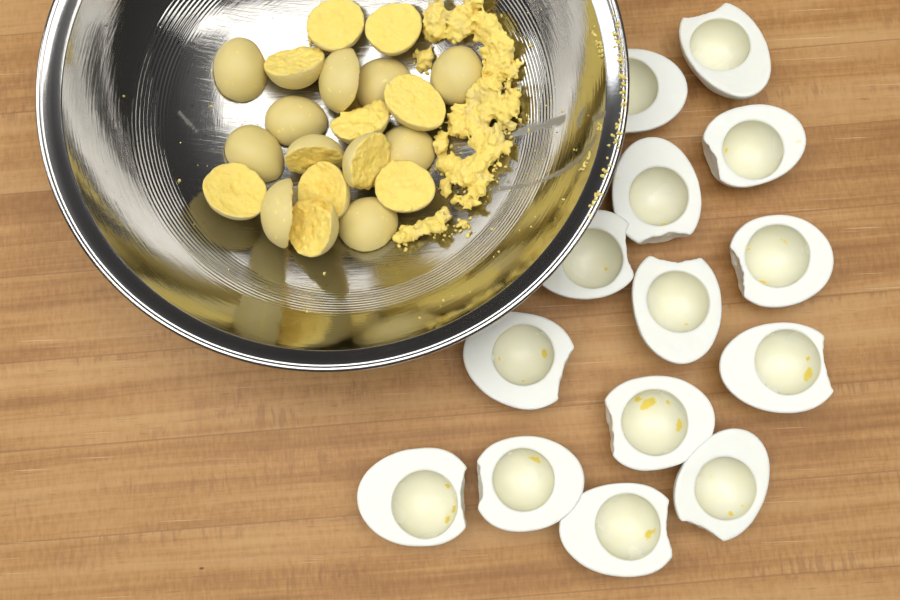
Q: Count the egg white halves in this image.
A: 14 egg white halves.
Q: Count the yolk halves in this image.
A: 20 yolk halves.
